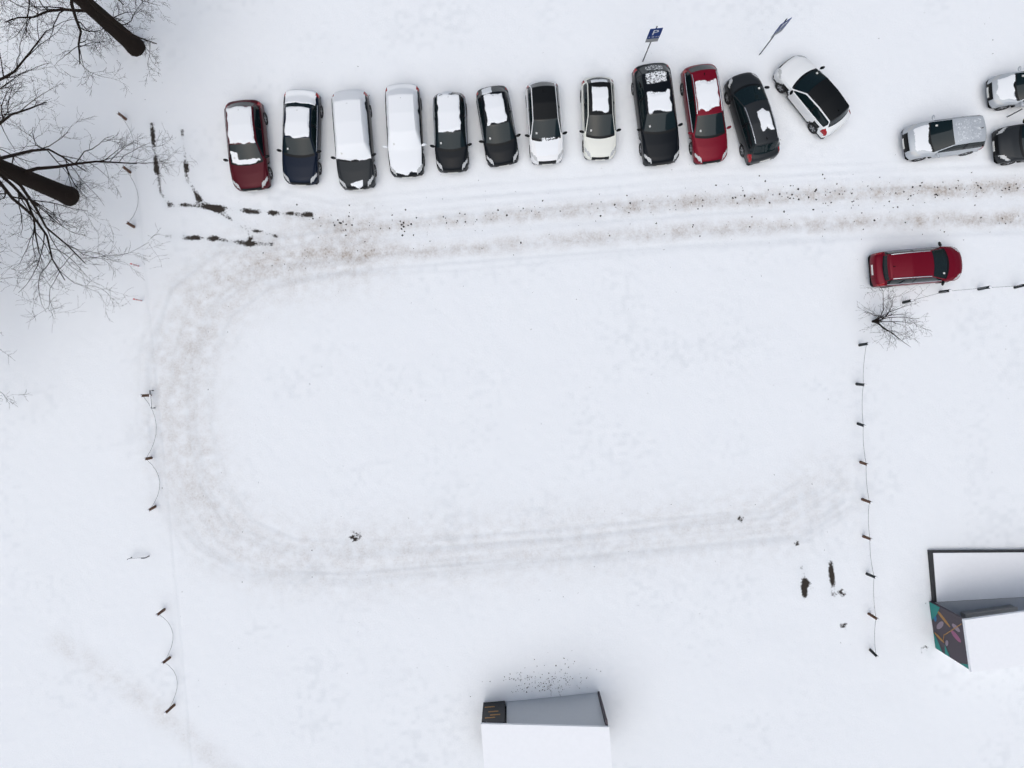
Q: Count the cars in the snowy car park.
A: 16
